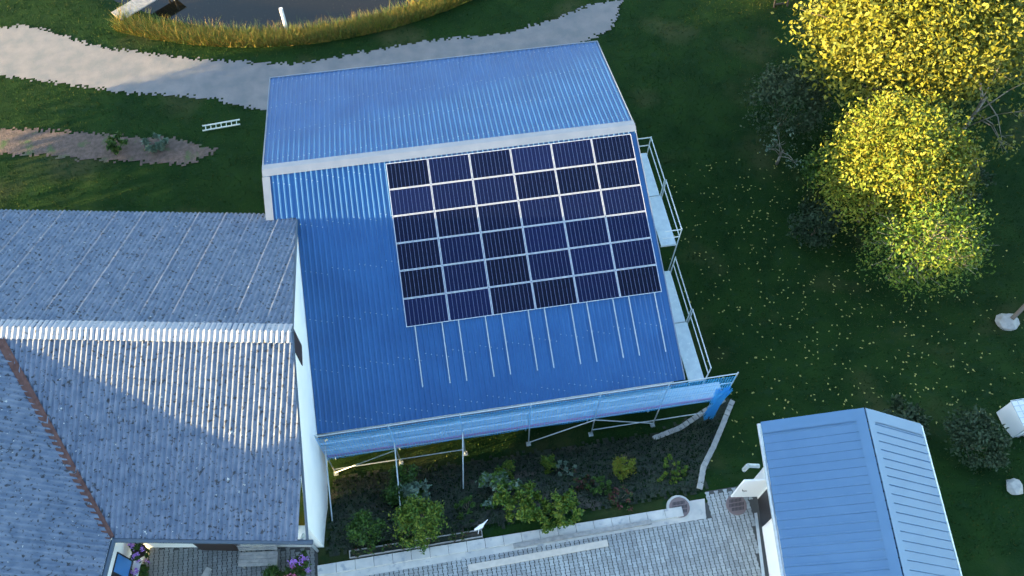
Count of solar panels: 36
